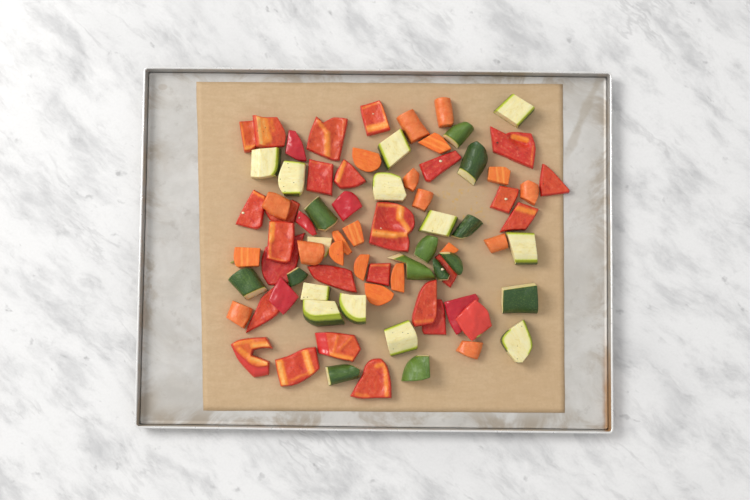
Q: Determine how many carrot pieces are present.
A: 21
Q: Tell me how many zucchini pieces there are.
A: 26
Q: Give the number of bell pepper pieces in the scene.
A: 32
